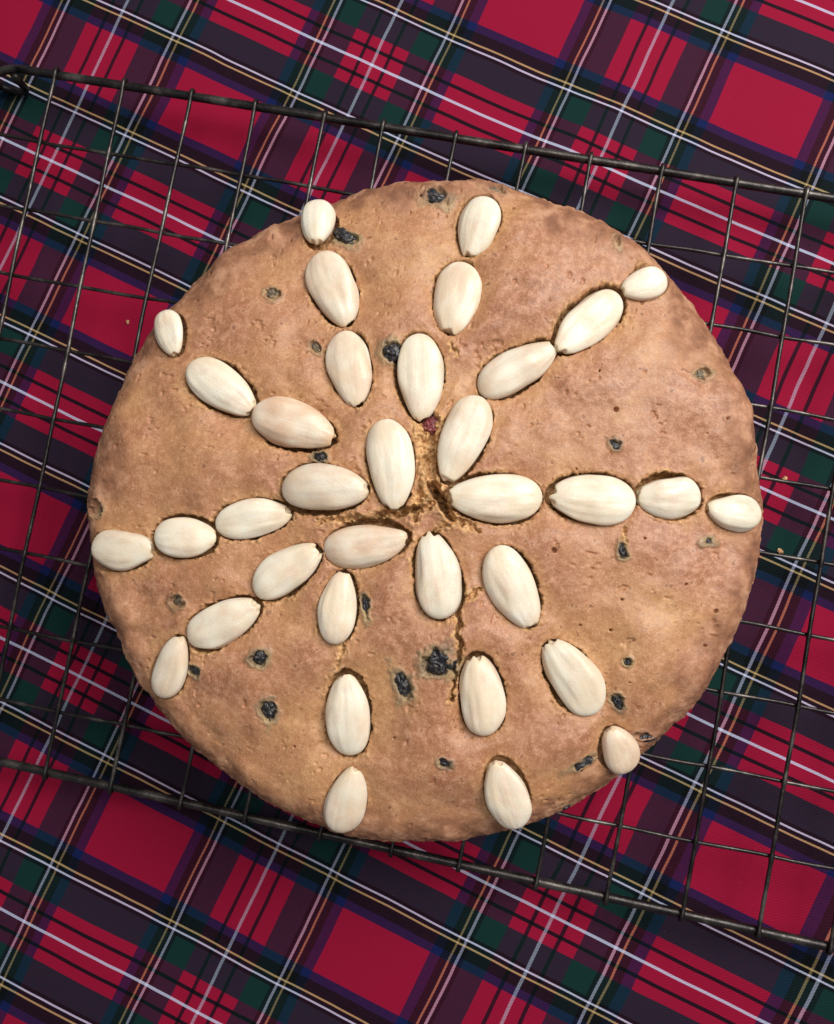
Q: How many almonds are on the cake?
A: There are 35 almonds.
